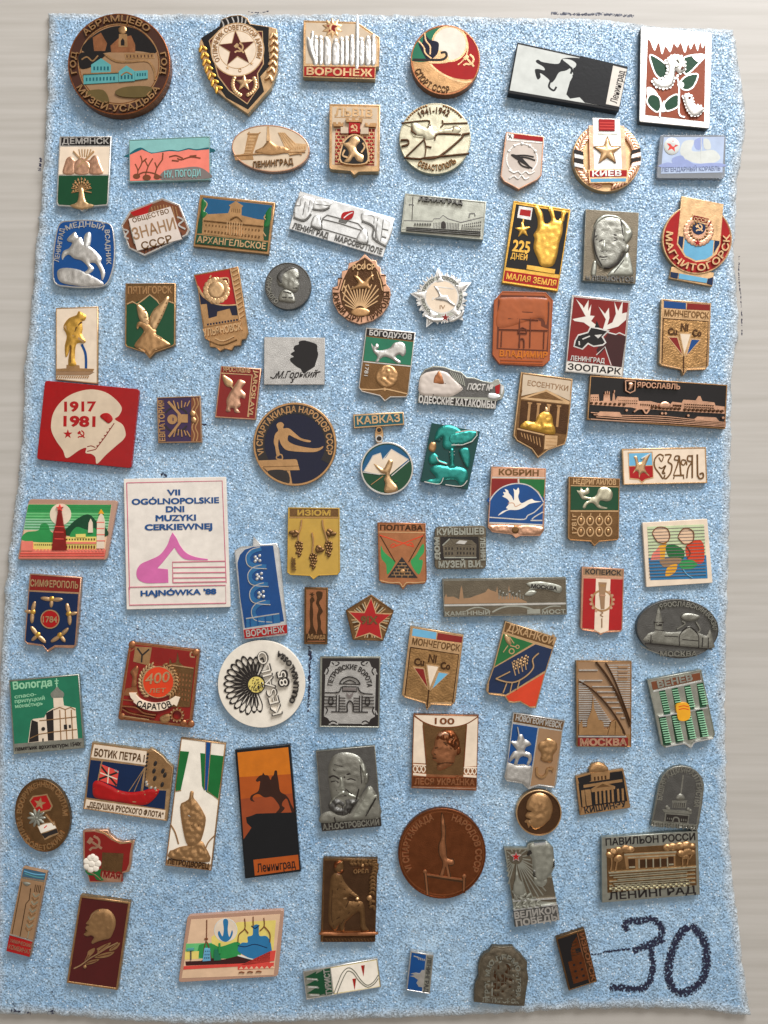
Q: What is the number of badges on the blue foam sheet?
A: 88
